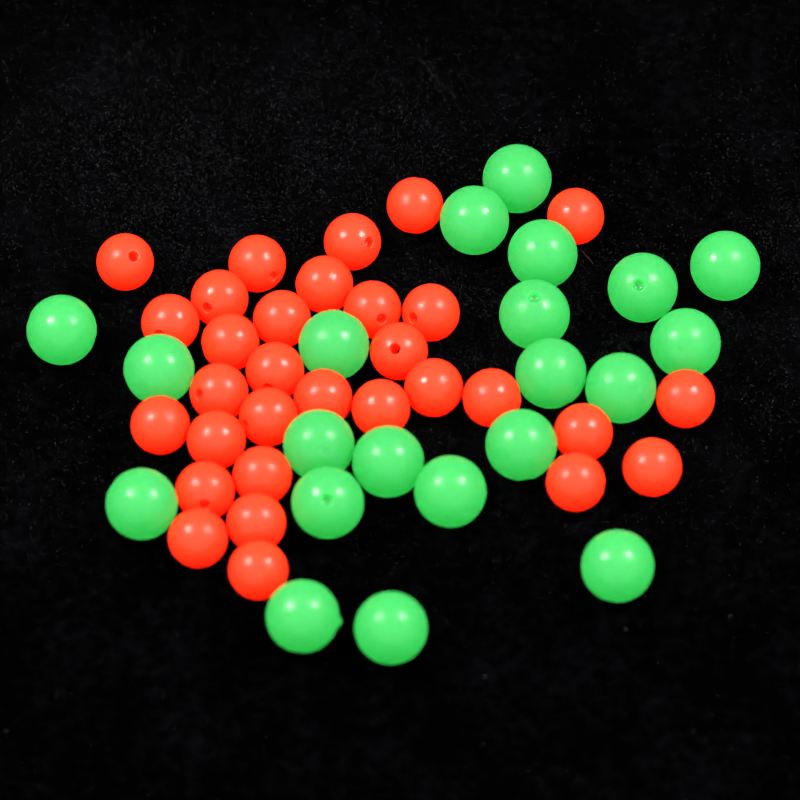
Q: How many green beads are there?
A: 21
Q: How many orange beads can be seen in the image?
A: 31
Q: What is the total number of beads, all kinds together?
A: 52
